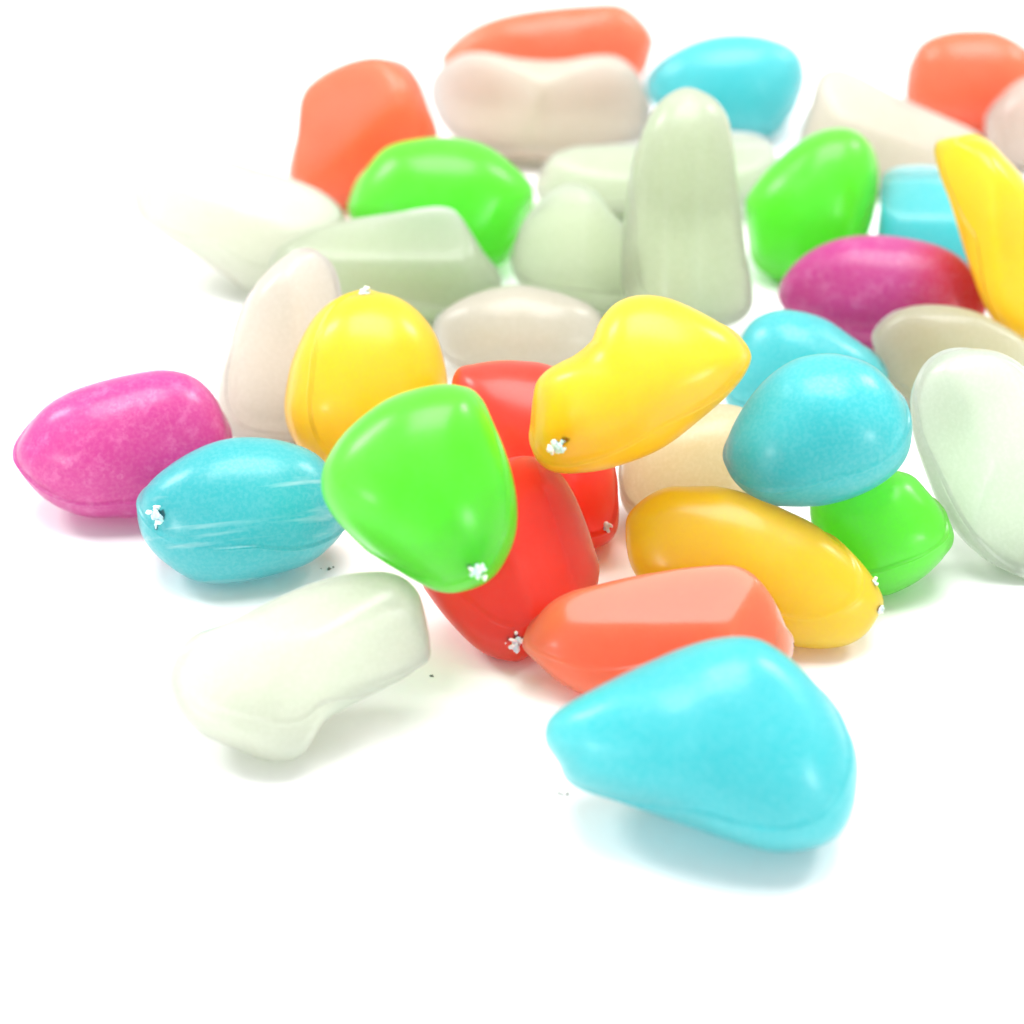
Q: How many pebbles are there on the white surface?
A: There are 36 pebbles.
